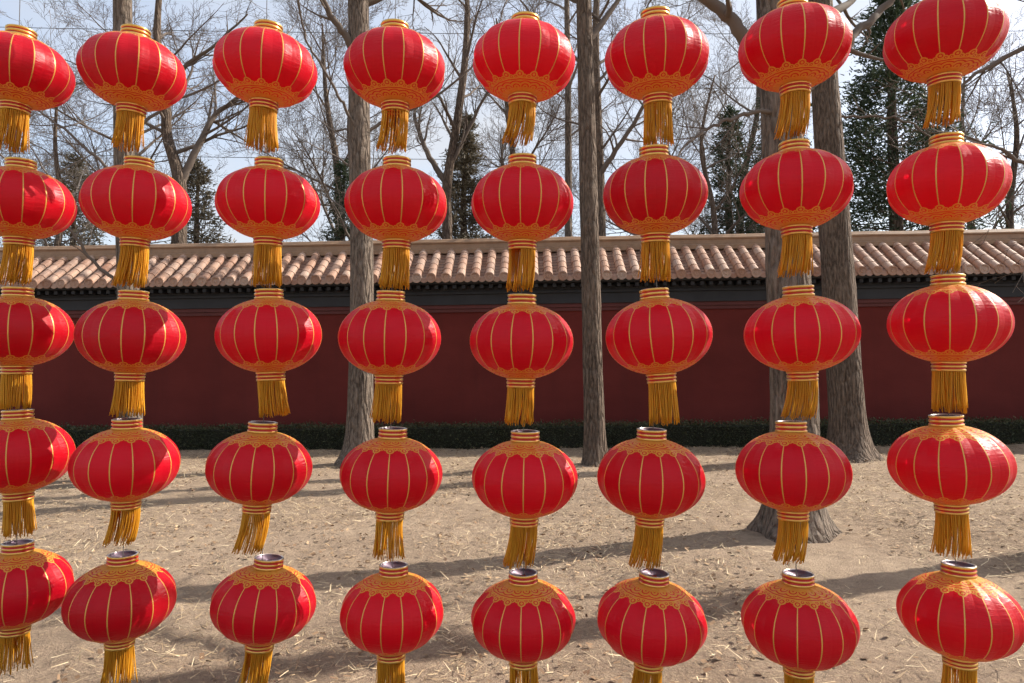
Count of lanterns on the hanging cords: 40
